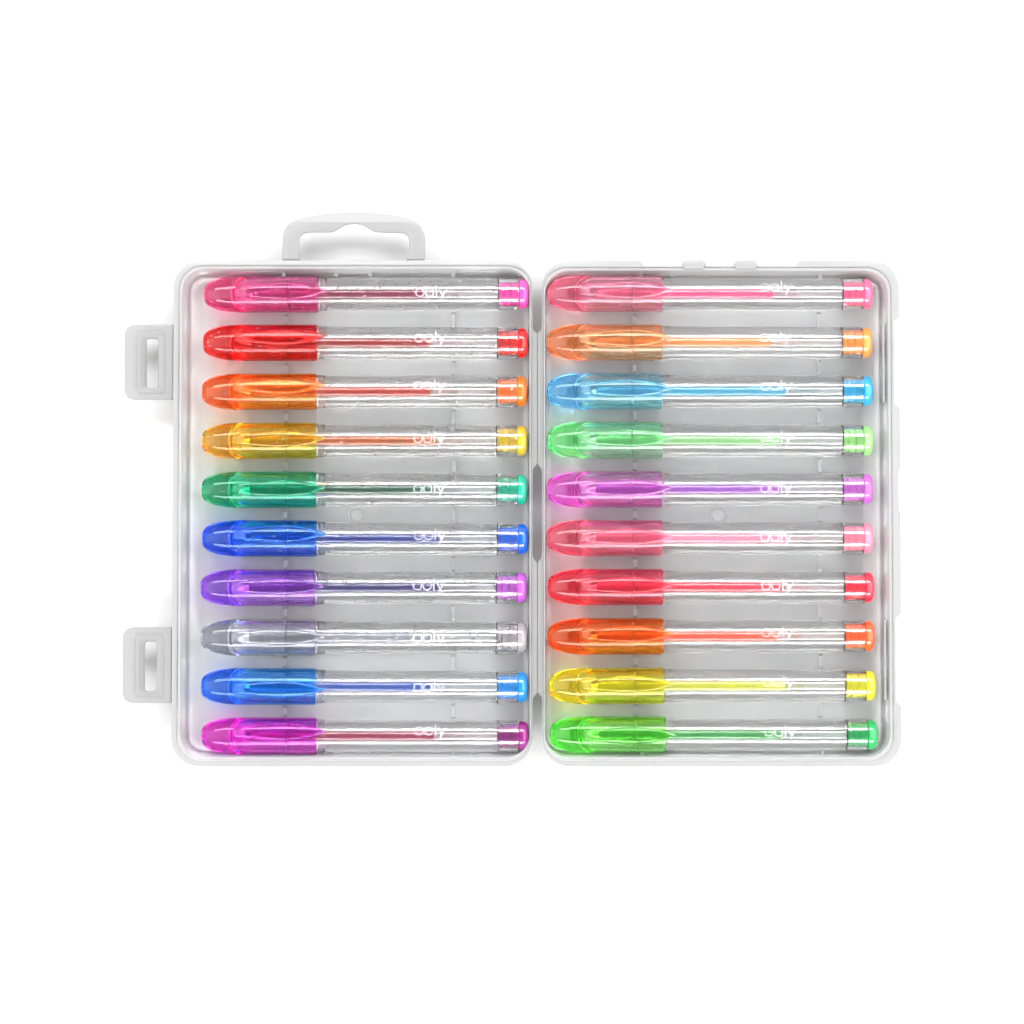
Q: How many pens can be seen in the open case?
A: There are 20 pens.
